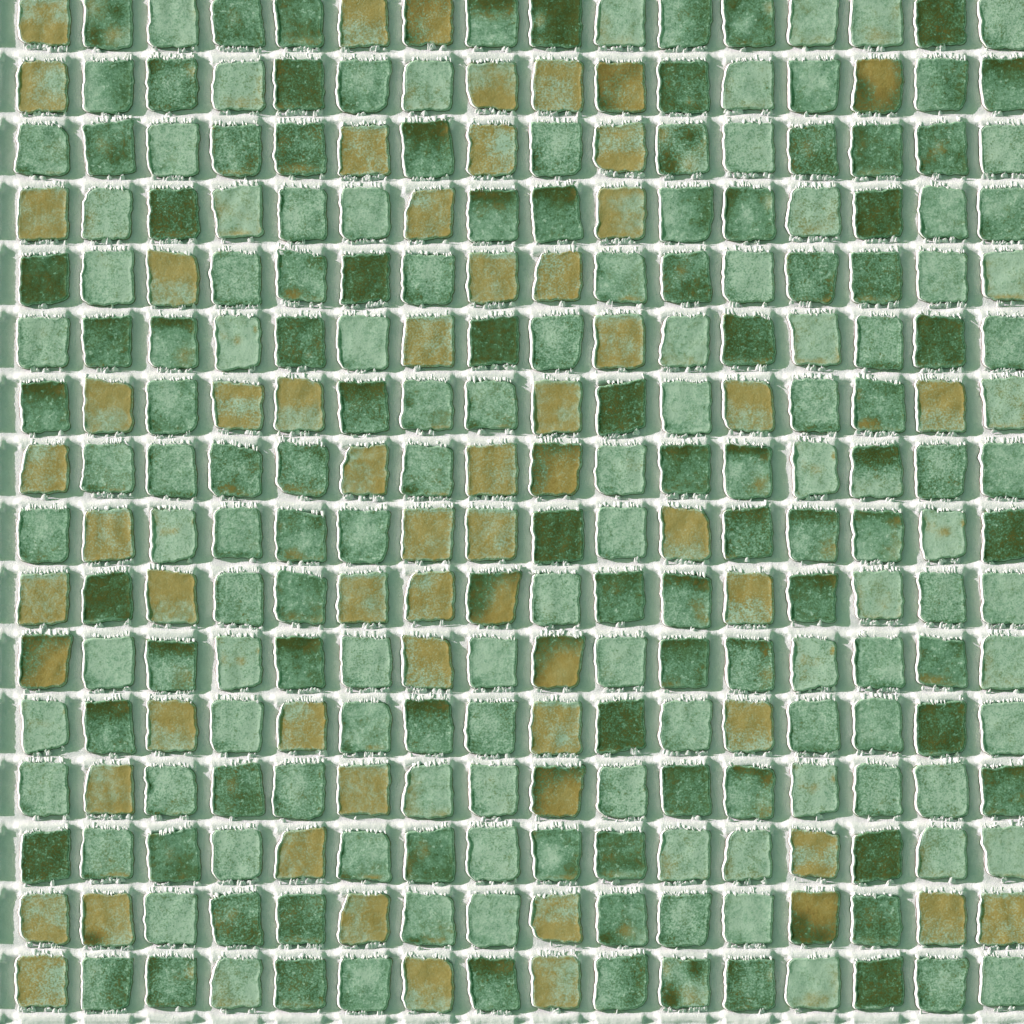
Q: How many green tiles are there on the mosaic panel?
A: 195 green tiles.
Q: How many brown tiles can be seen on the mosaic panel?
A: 61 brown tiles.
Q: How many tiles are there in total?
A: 256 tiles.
